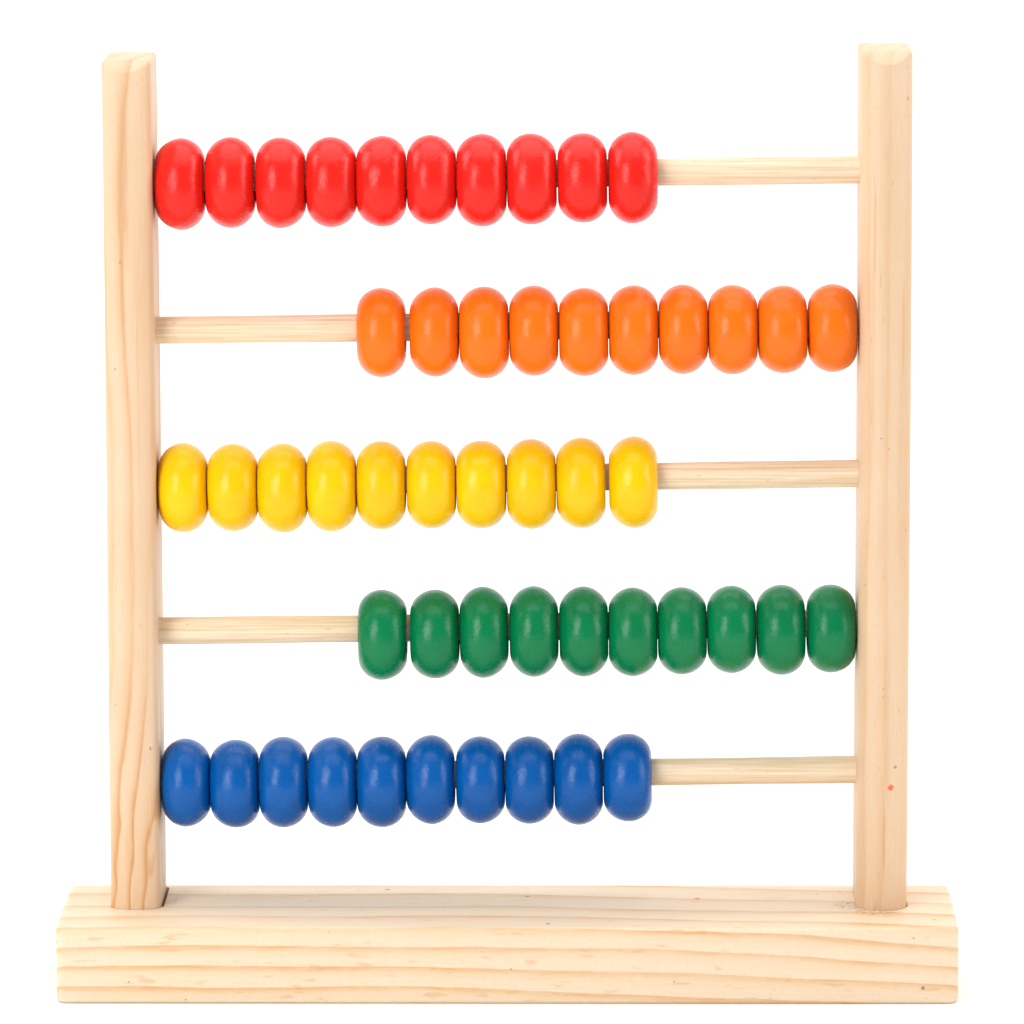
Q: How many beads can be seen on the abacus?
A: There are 50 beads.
